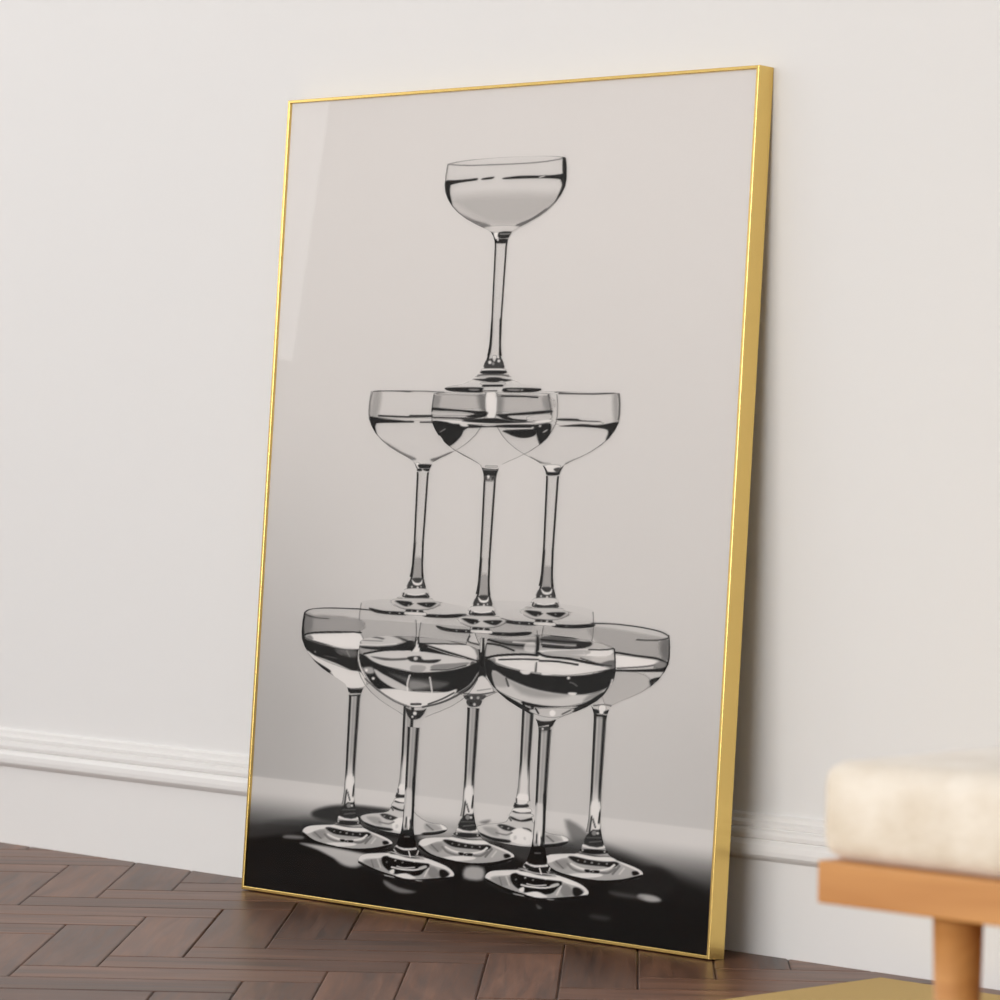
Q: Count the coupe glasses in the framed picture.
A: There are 11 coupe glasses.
